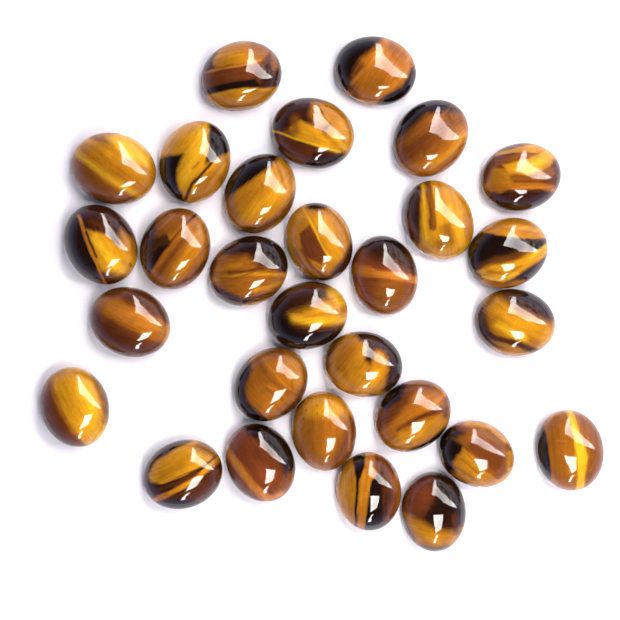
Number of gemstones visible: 29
